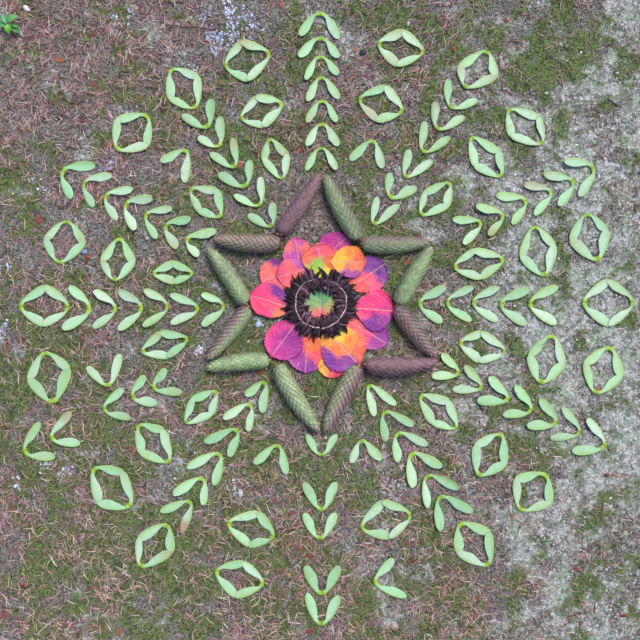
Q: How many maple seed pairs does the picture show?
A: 150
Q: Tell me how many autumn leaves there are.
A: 15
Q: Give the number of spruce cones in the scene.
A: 12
